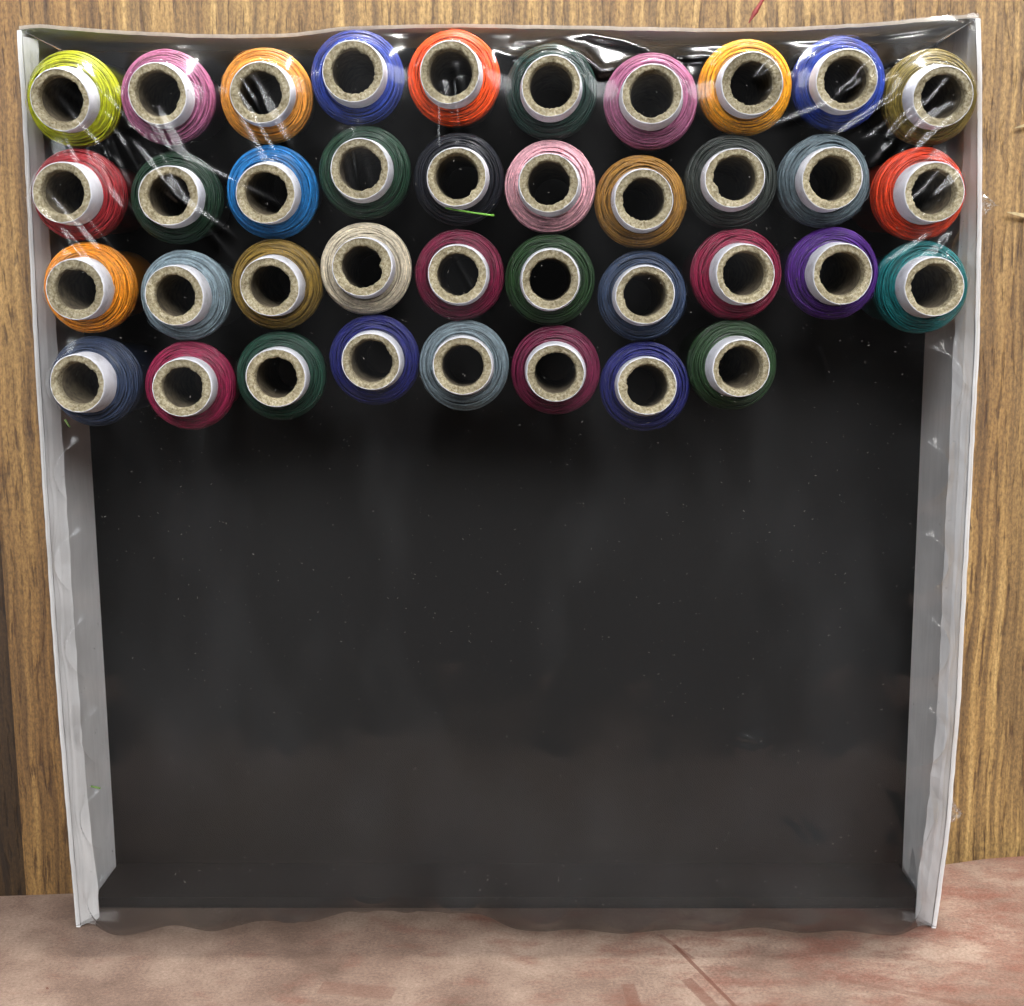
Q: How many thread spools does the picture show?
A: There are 38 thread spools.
